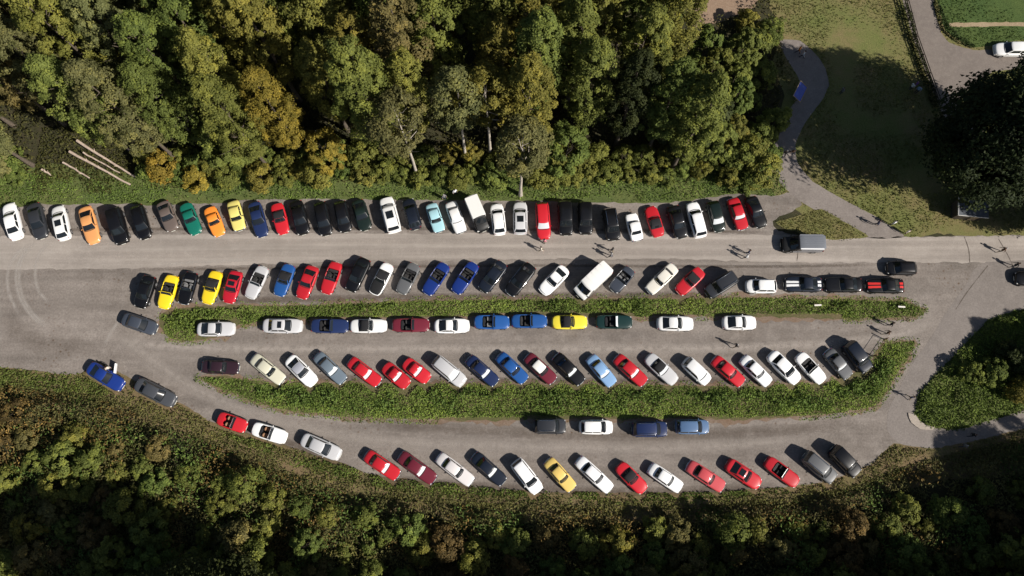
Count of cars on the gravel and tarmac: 119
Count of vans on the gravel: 3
